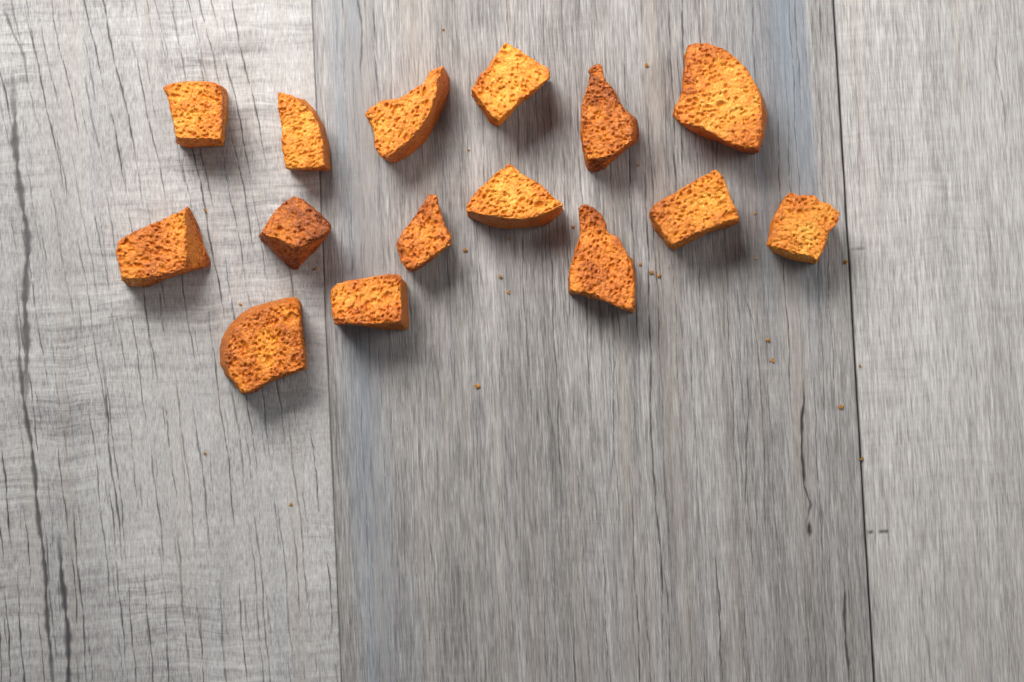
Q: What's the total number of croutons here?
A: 15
